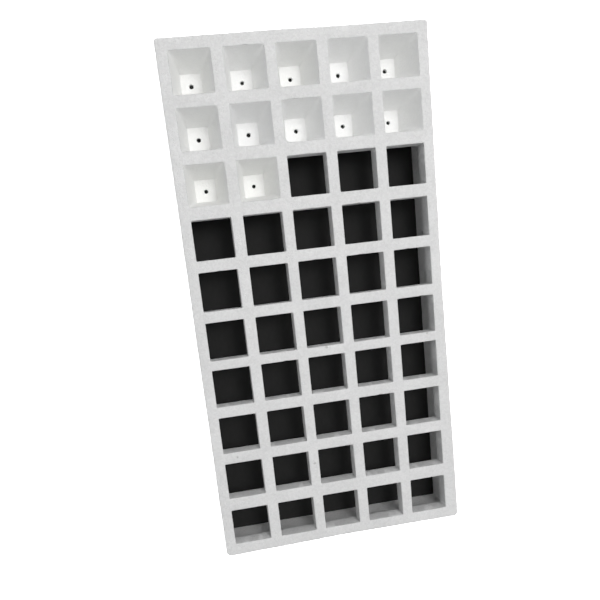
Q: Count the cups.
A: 12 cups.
